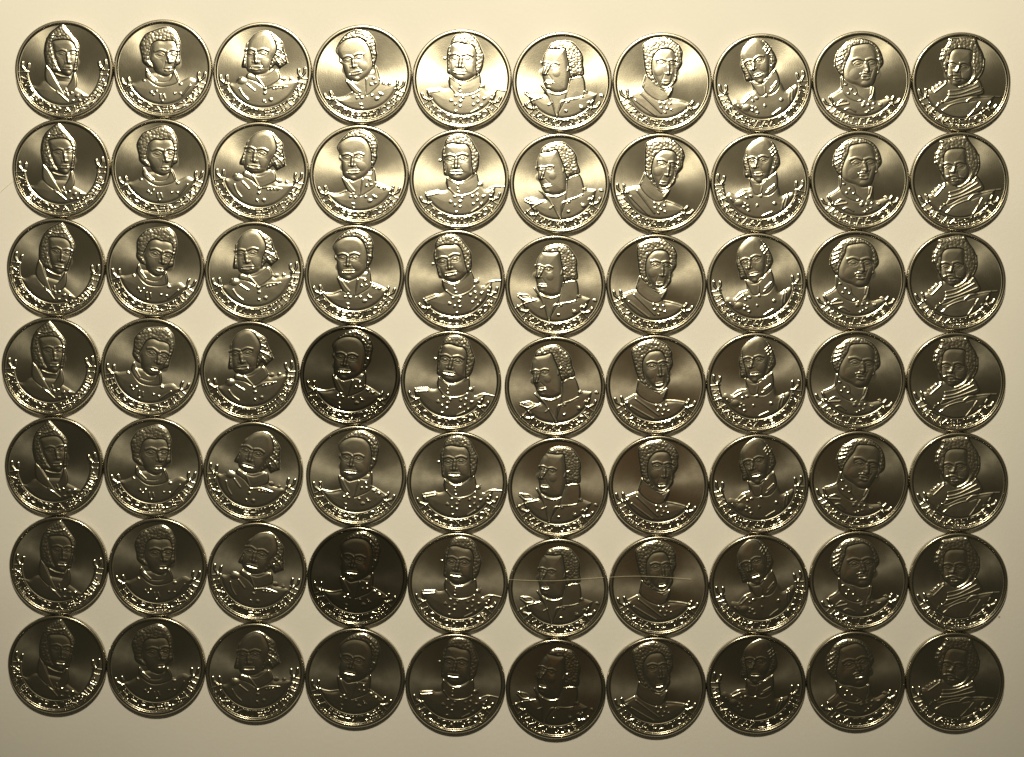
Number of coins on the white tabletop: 70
